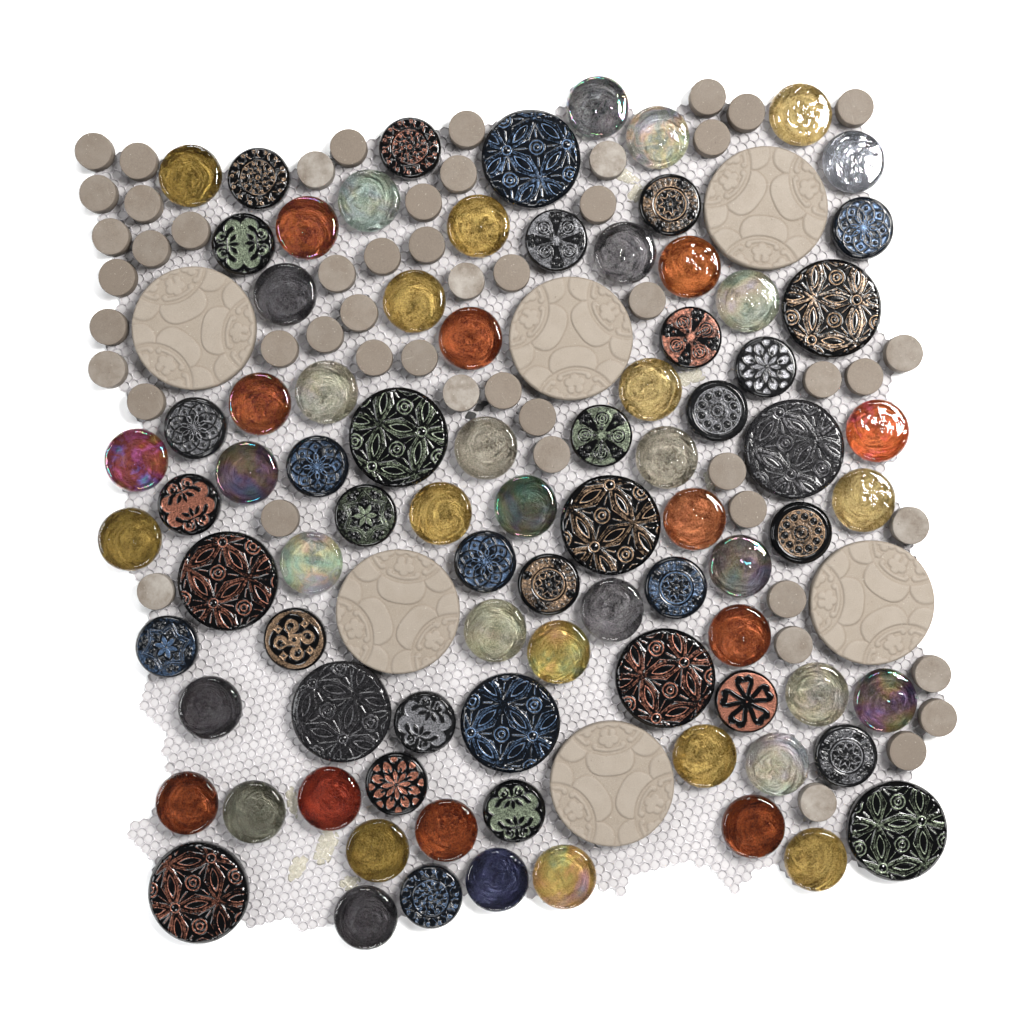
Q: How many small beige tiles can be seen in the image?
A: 51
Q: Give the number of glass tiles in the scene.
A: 48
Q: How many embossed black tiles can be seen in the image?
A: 37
